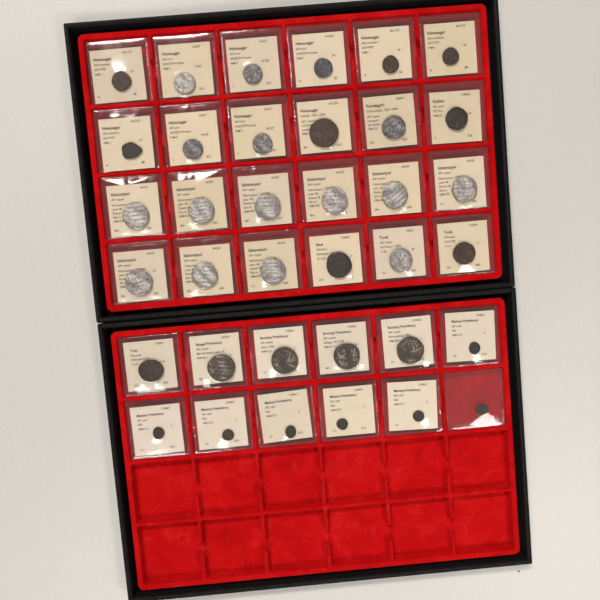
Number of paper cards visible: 35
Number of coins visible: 36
